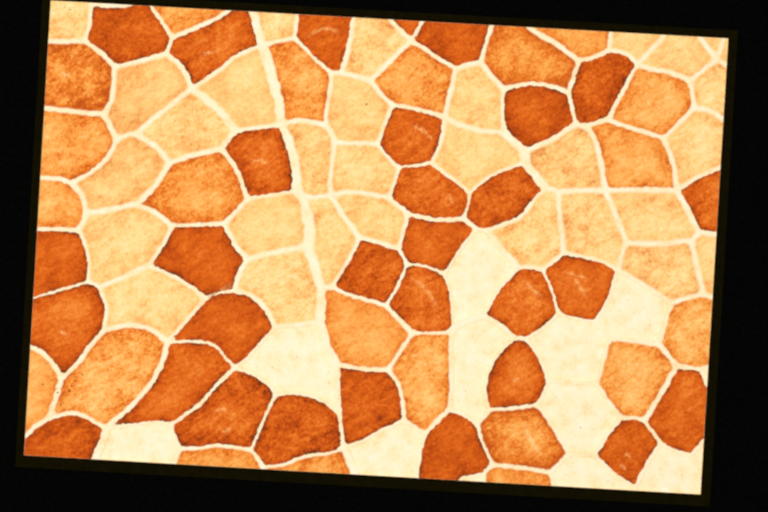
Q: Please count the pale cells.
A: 30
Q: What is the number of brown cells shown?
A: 30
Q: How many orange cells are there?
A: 21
